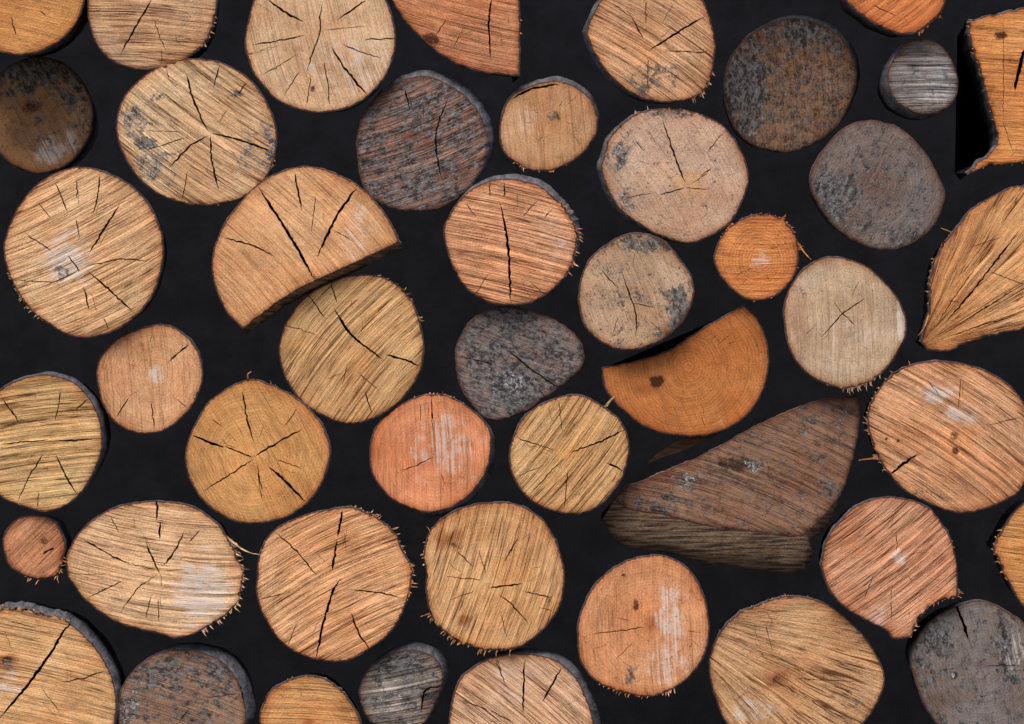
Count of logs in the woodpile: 46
